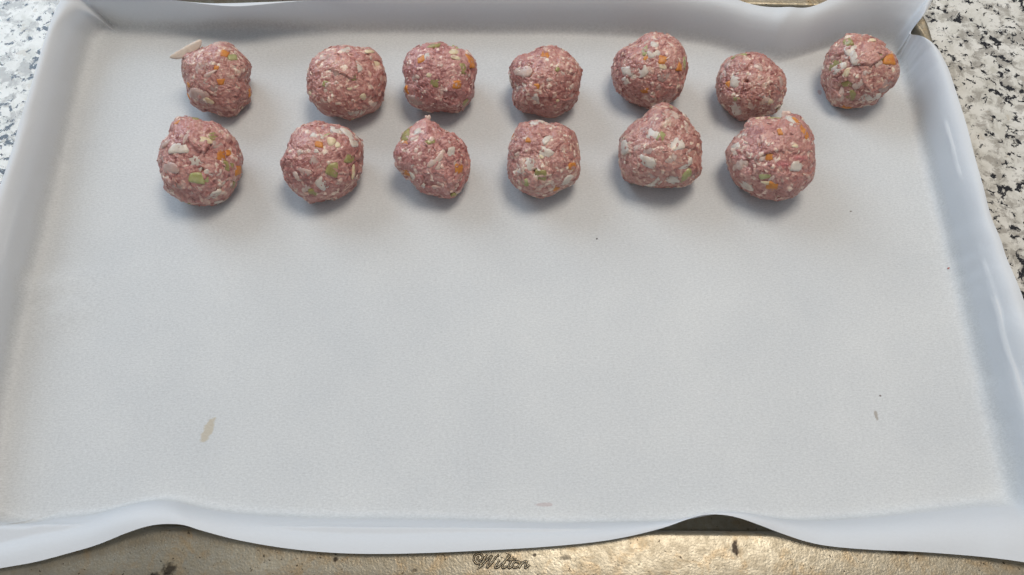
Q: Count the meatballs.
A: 13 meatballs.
